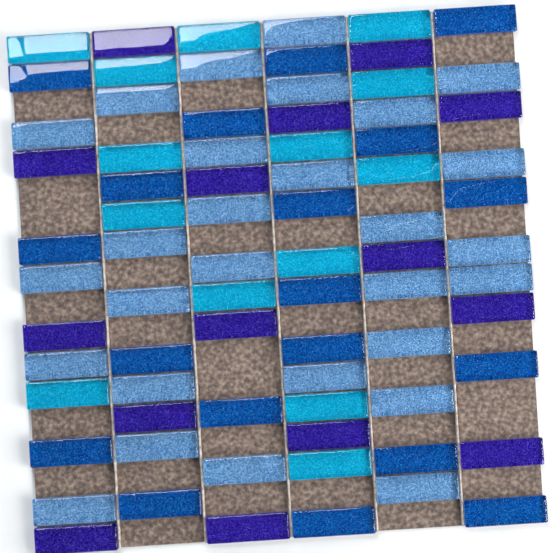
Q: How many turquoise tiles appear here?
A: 14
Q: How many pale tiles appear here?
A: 28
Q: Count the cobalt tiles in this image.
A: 19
